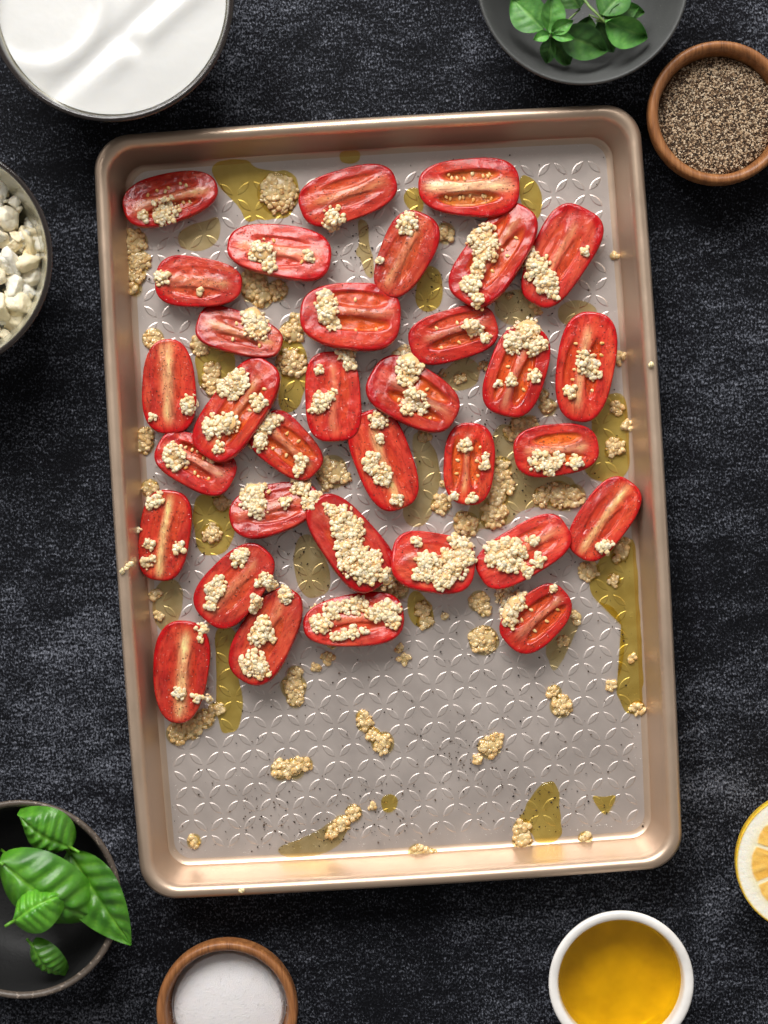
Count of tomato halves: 33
